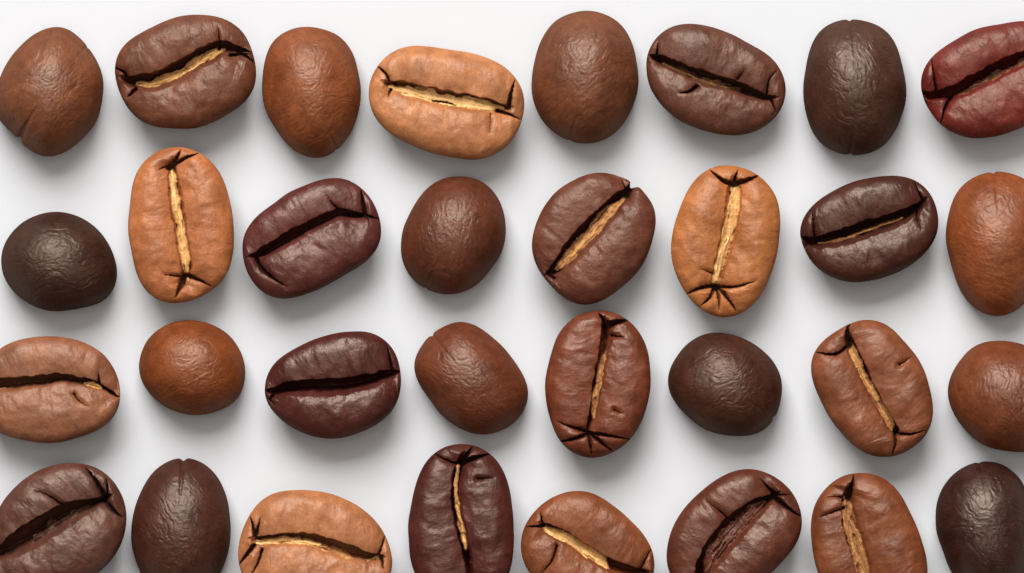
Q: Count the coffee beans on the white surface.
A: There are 32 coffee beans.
